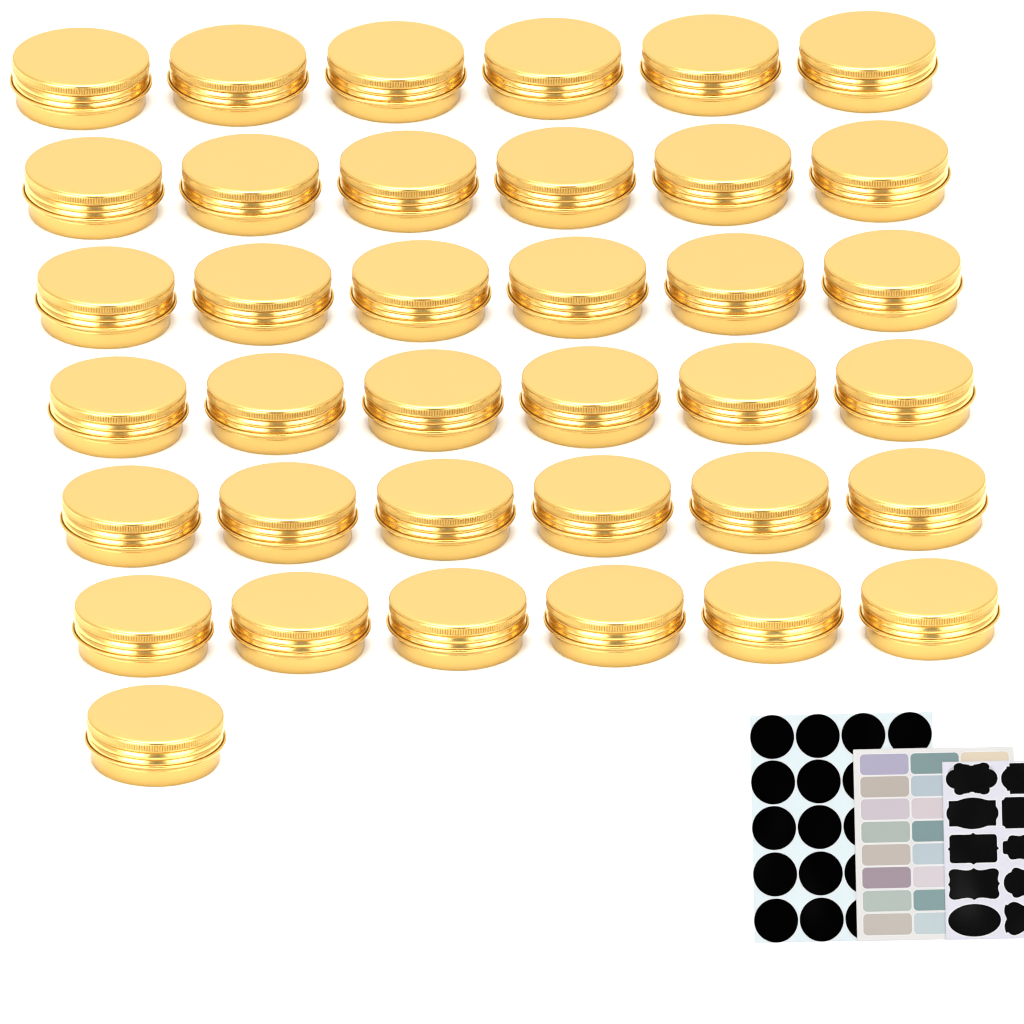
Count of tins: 37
